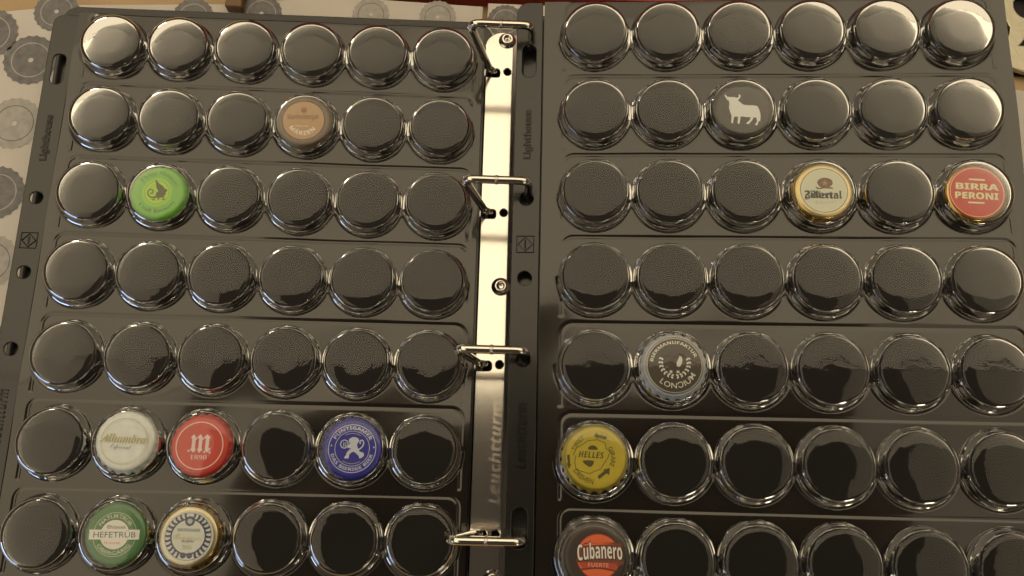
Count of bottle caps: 13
